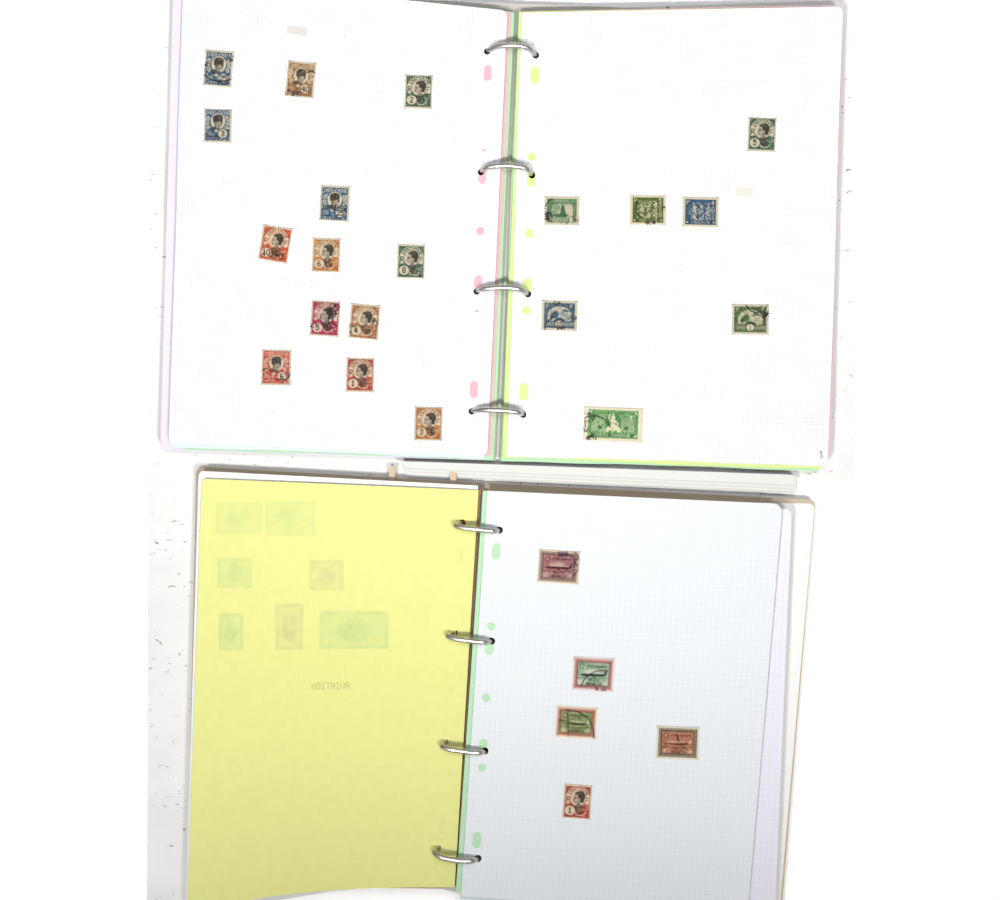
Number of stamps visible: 25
